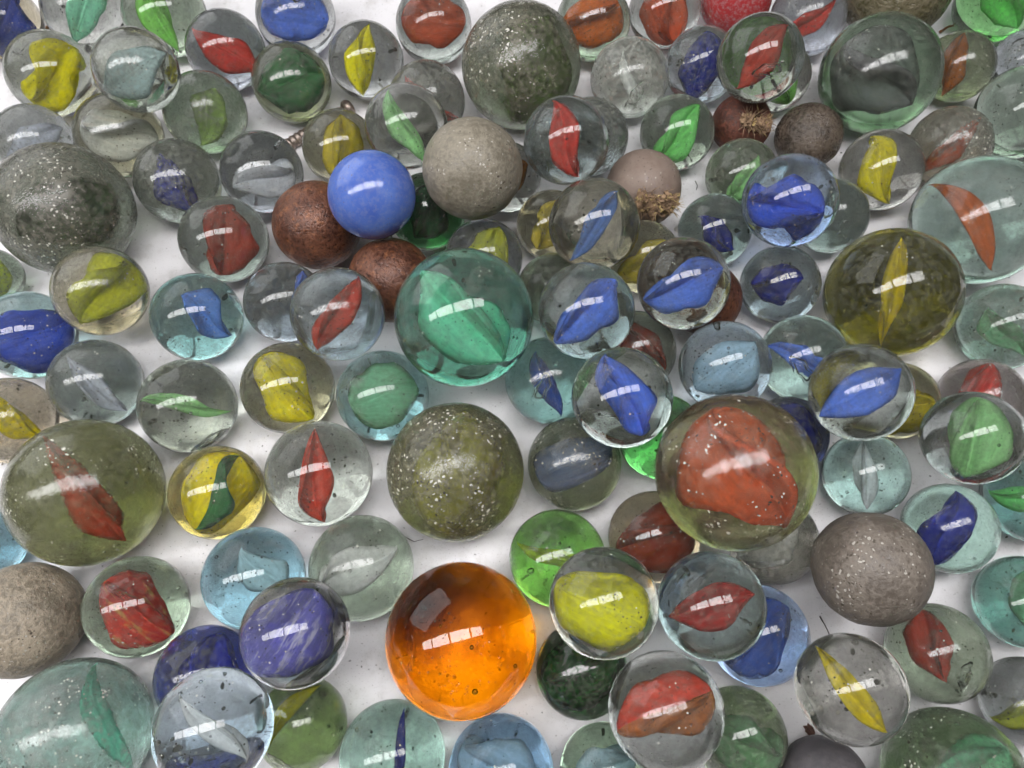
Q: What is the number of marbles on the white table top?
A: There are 127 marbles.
